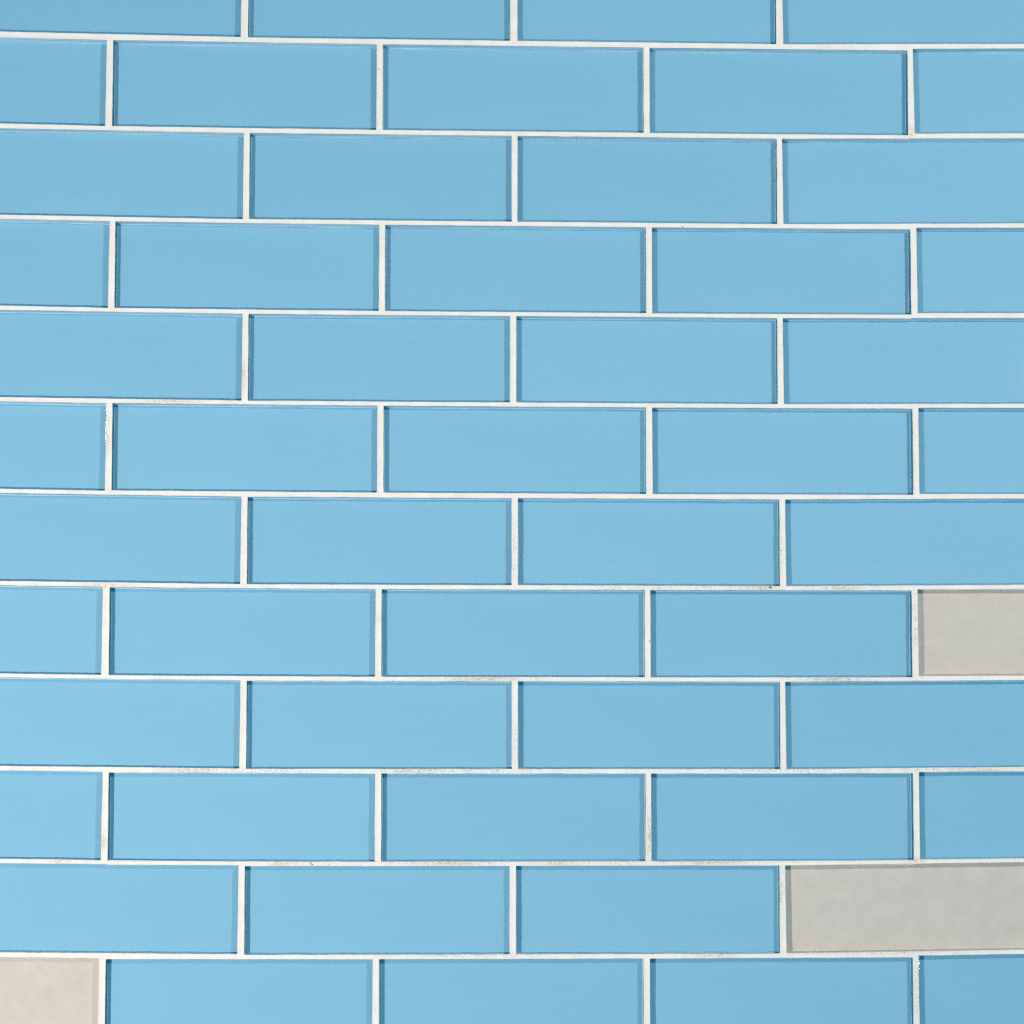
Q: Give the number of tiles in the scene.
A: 51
